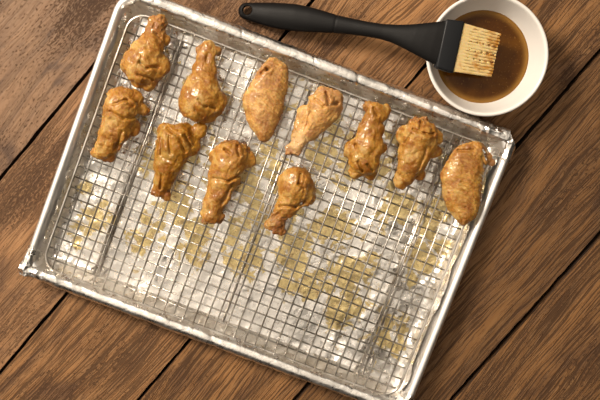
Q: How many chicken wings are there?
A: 11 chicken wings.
